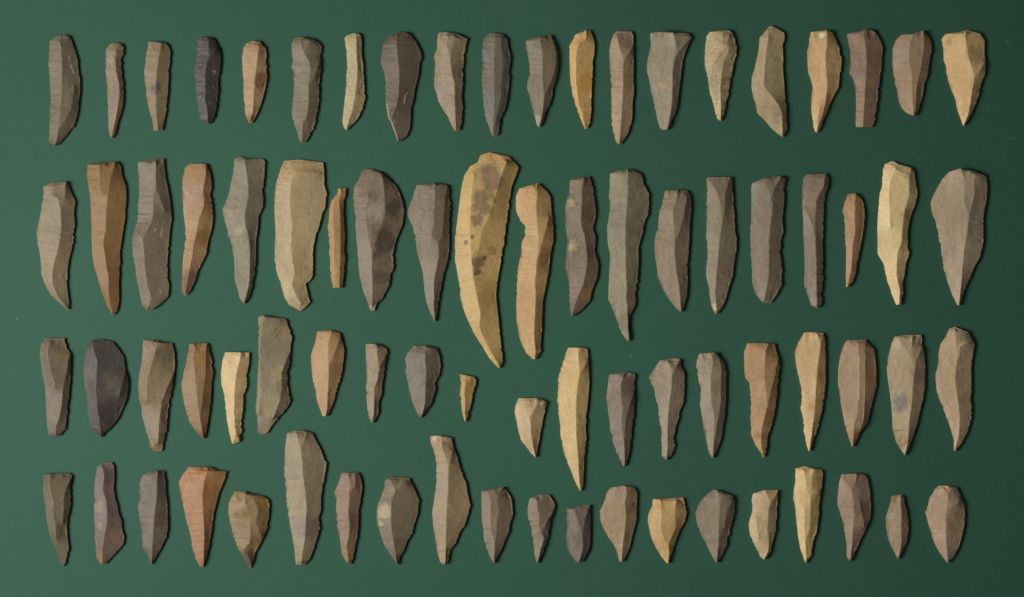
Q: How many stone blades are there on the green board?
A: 80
